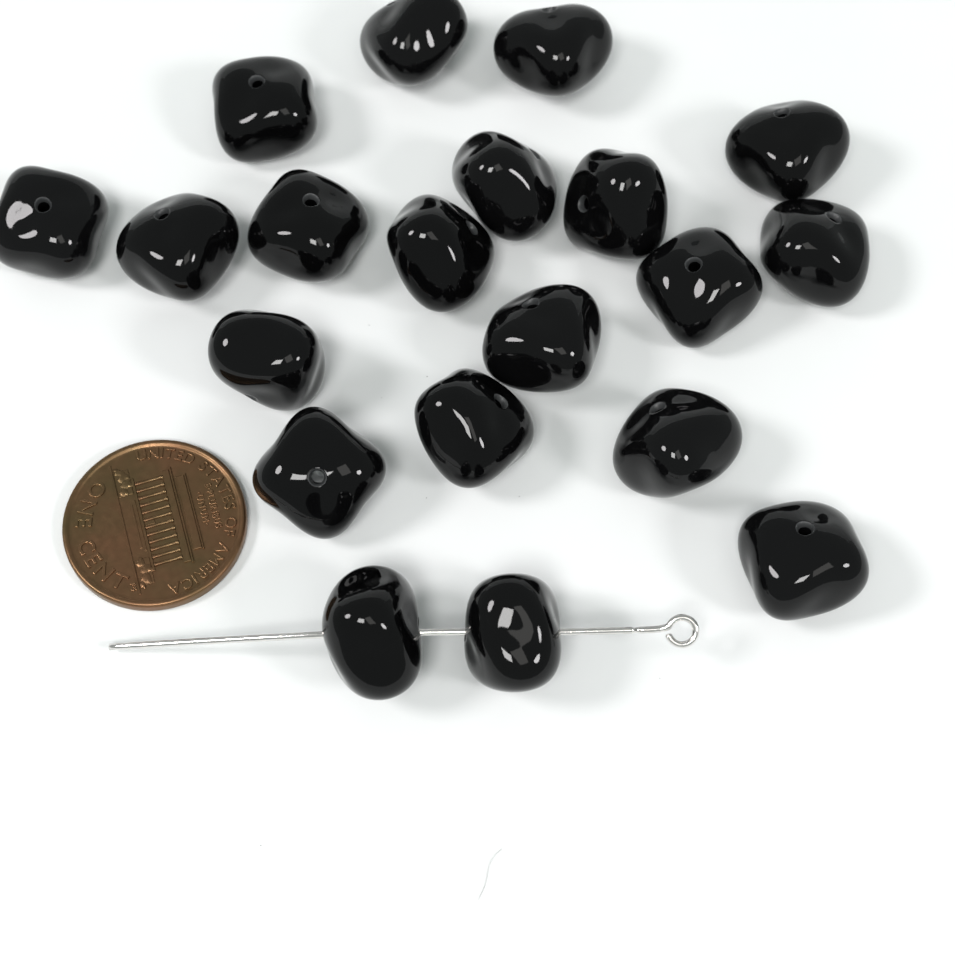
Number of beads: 20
